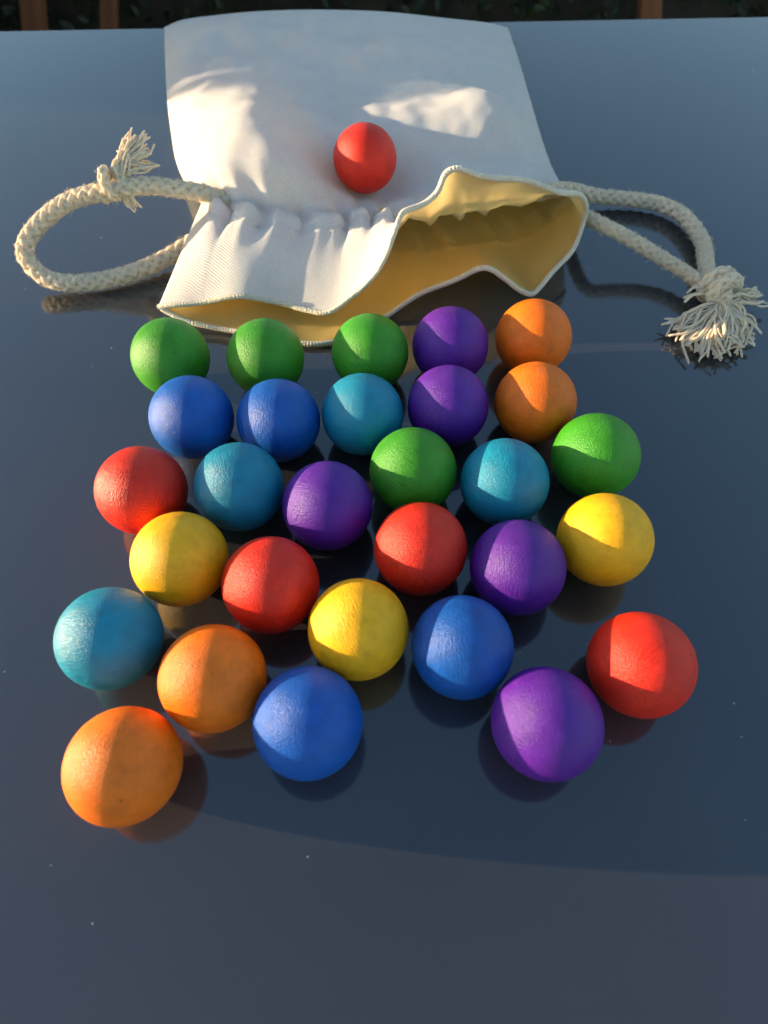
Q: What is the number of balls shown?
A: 30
